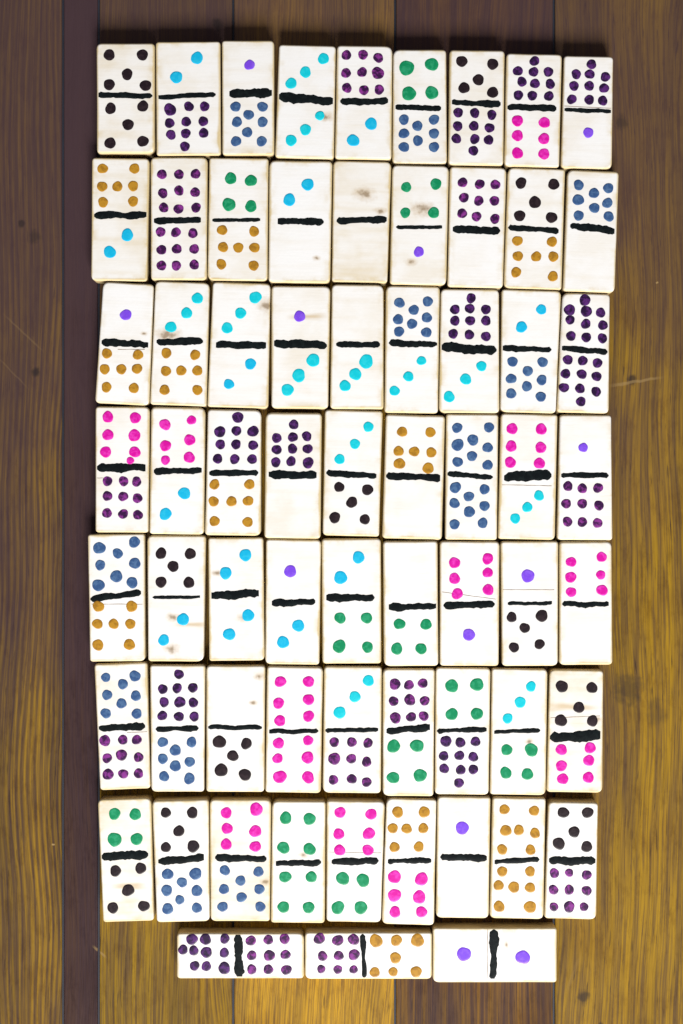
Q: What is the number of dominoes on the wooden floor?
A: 66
